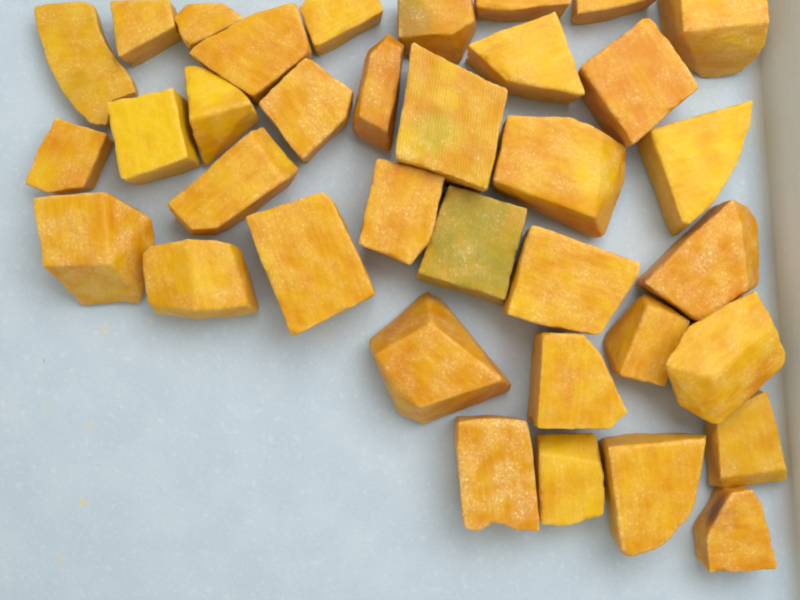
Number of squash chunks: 36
